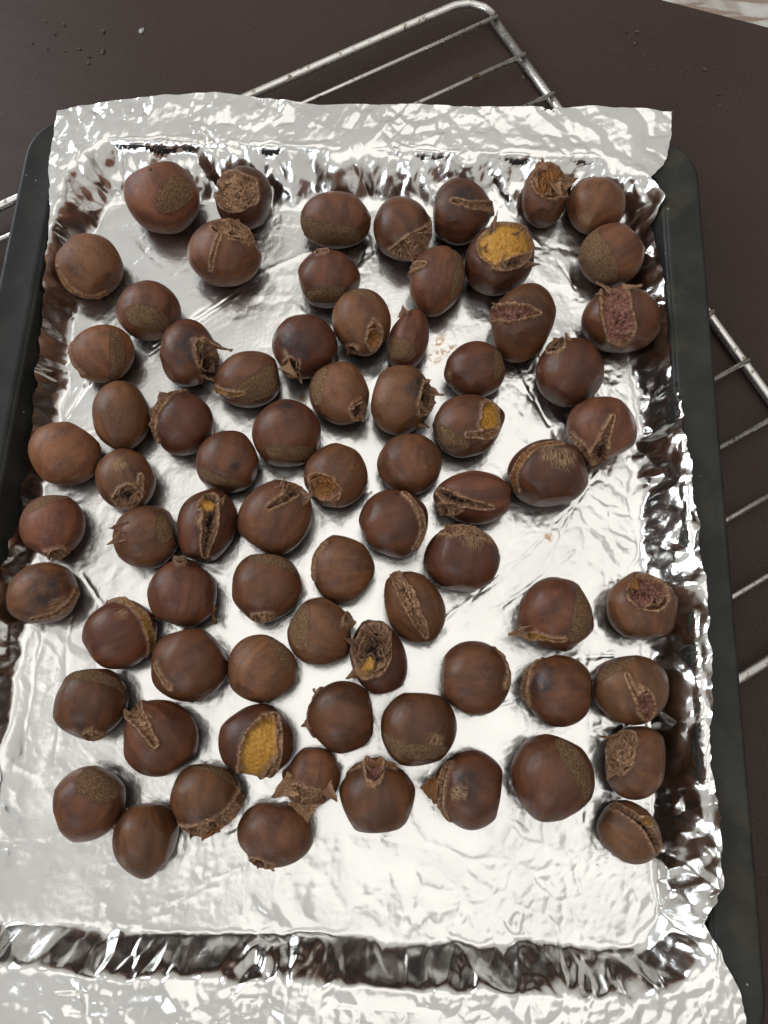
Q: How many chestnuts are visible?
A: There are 74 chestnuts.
